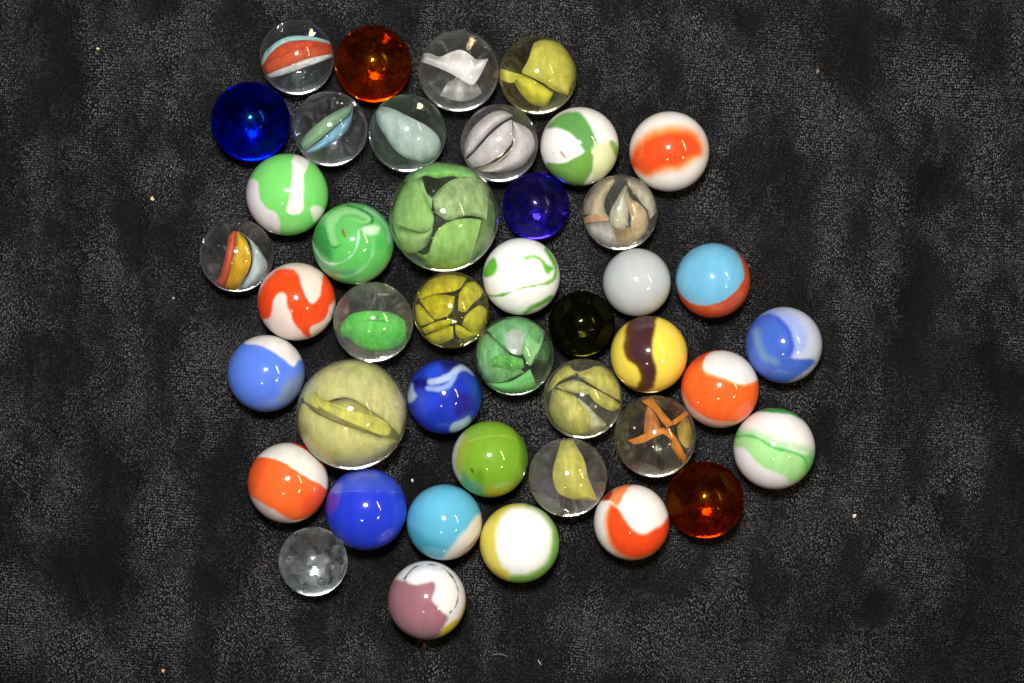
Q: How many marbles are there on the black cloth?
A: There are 43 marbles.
